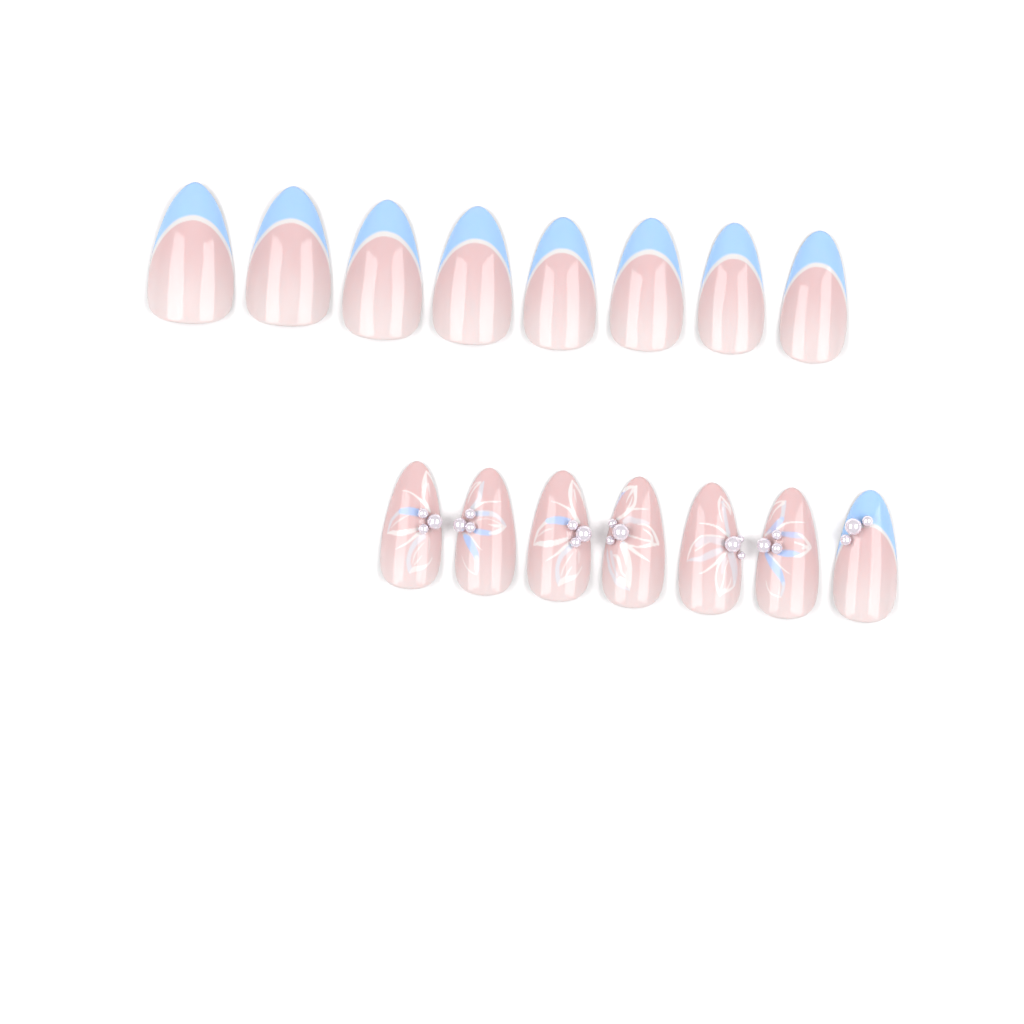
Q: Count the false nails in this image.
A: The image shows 15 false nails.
